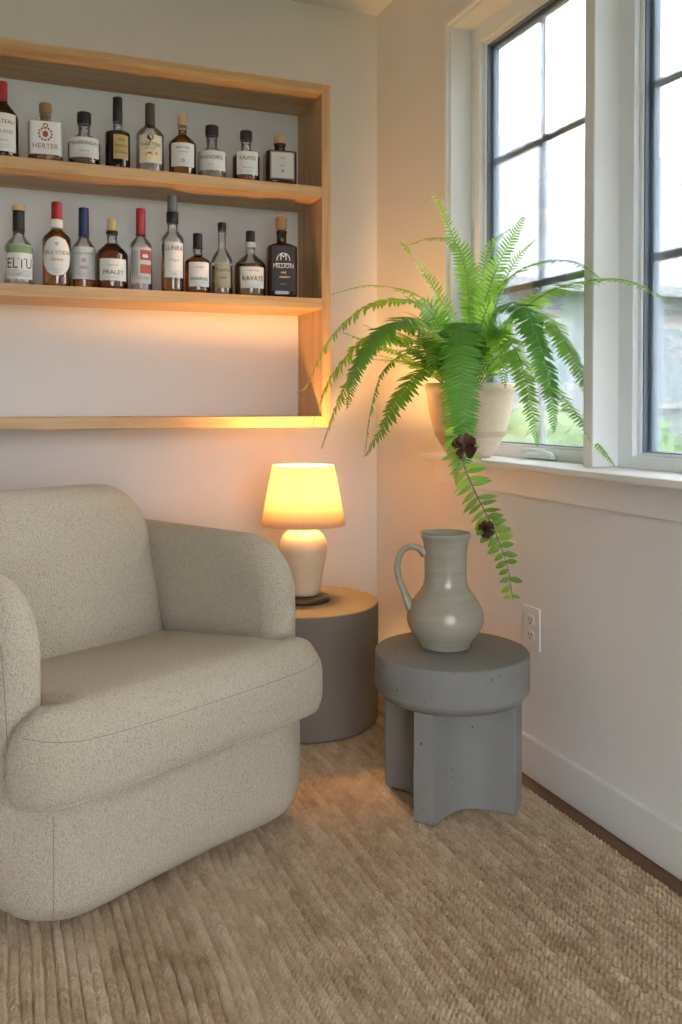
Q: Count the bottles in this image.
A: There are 19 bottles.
